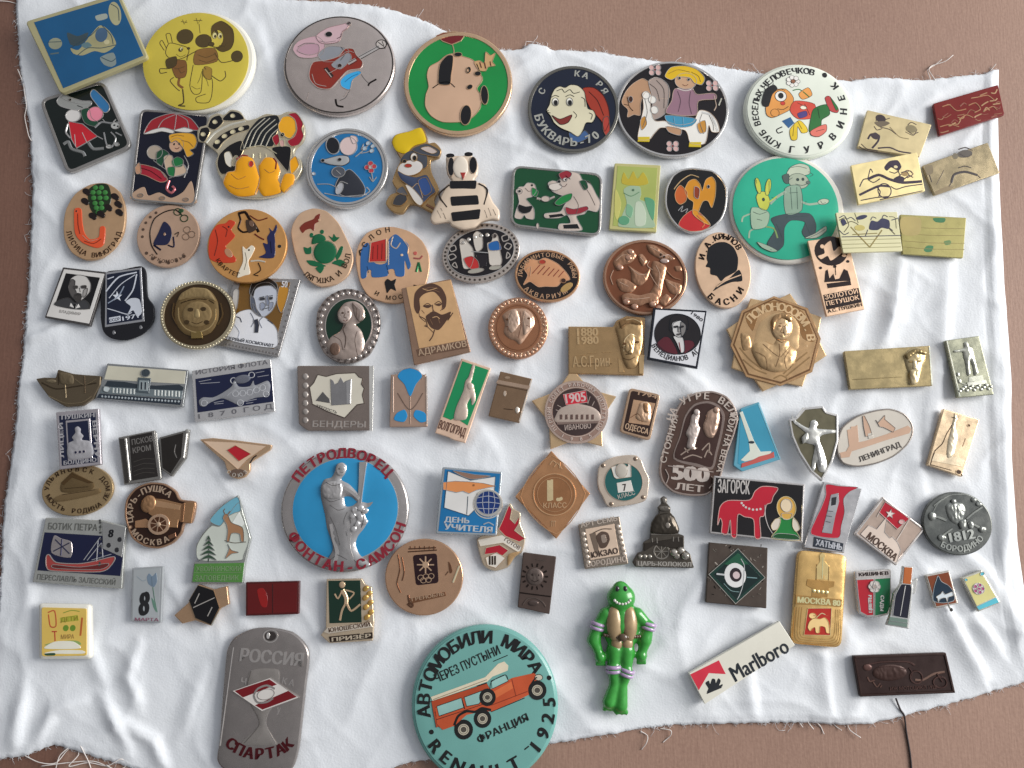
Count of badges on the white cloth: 95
